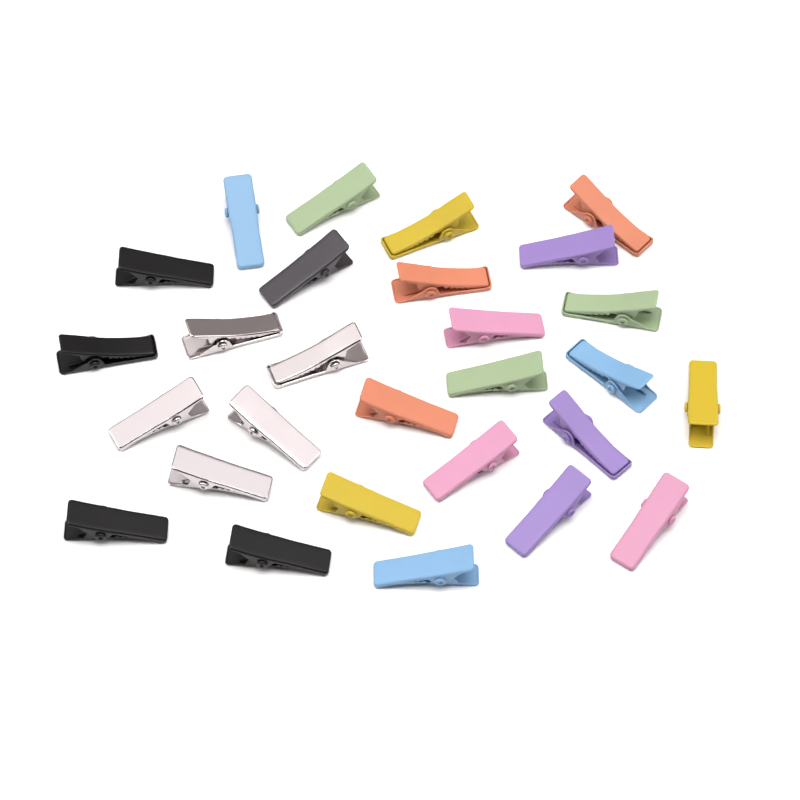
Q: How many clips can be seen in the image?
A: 28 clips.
